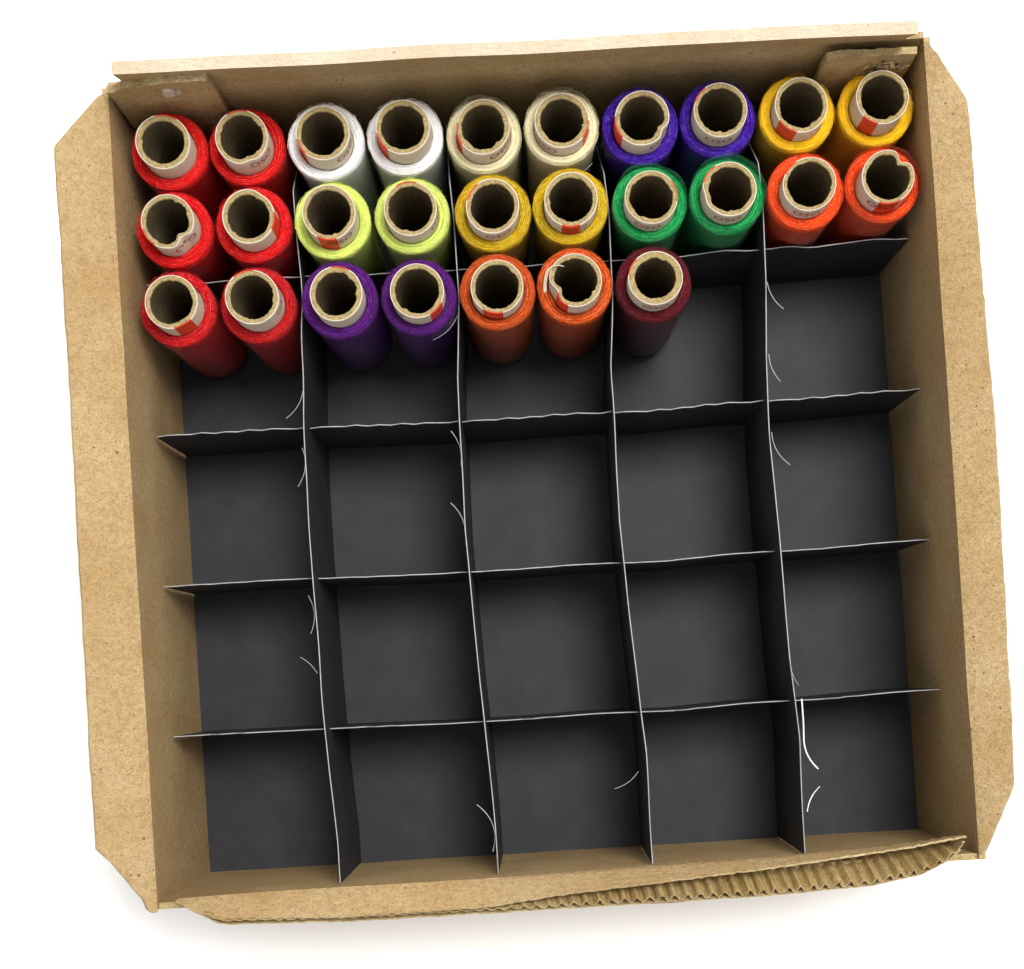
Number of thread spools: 27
